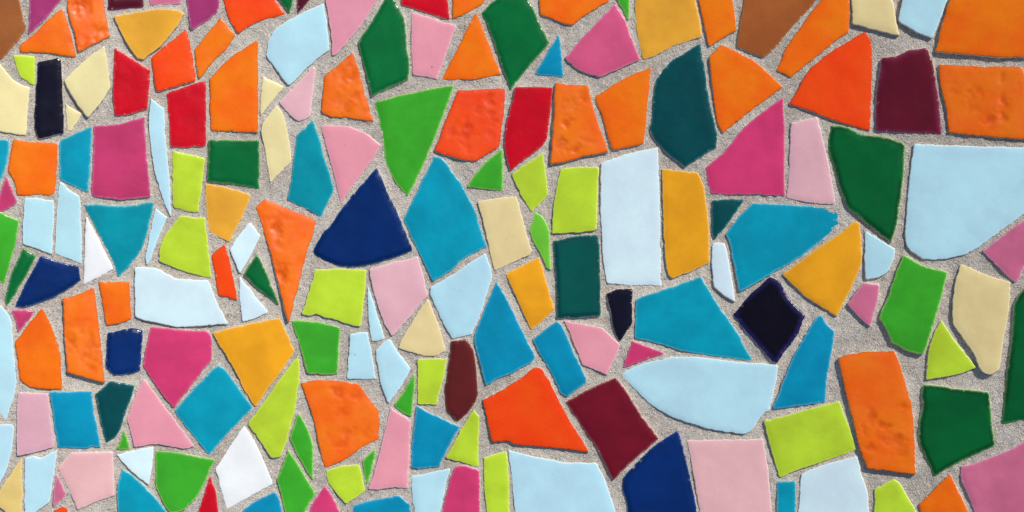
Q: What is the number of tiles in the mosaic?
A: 179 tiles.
